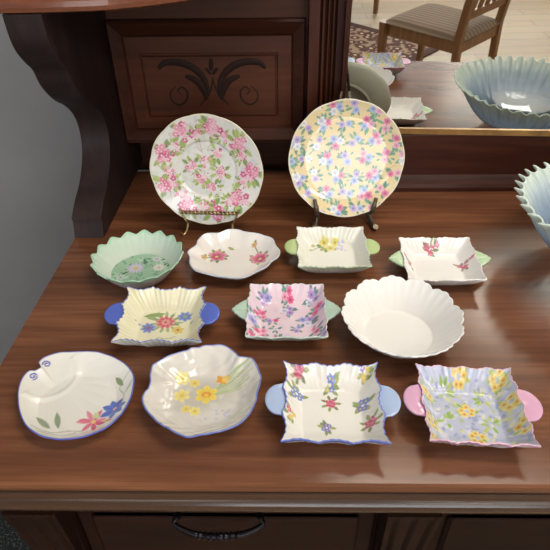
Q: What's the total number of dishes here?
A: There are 11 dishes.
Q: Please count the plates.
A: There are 2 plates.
